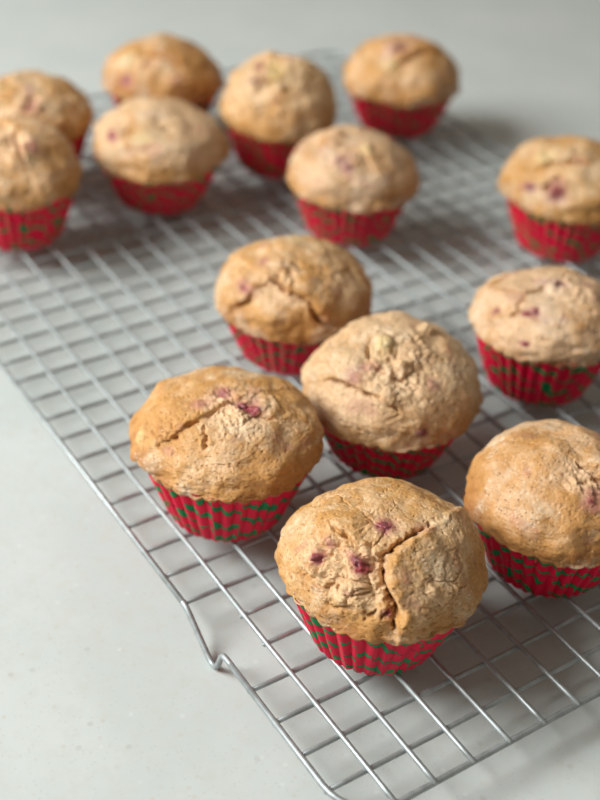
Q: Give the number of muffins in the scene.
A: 14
